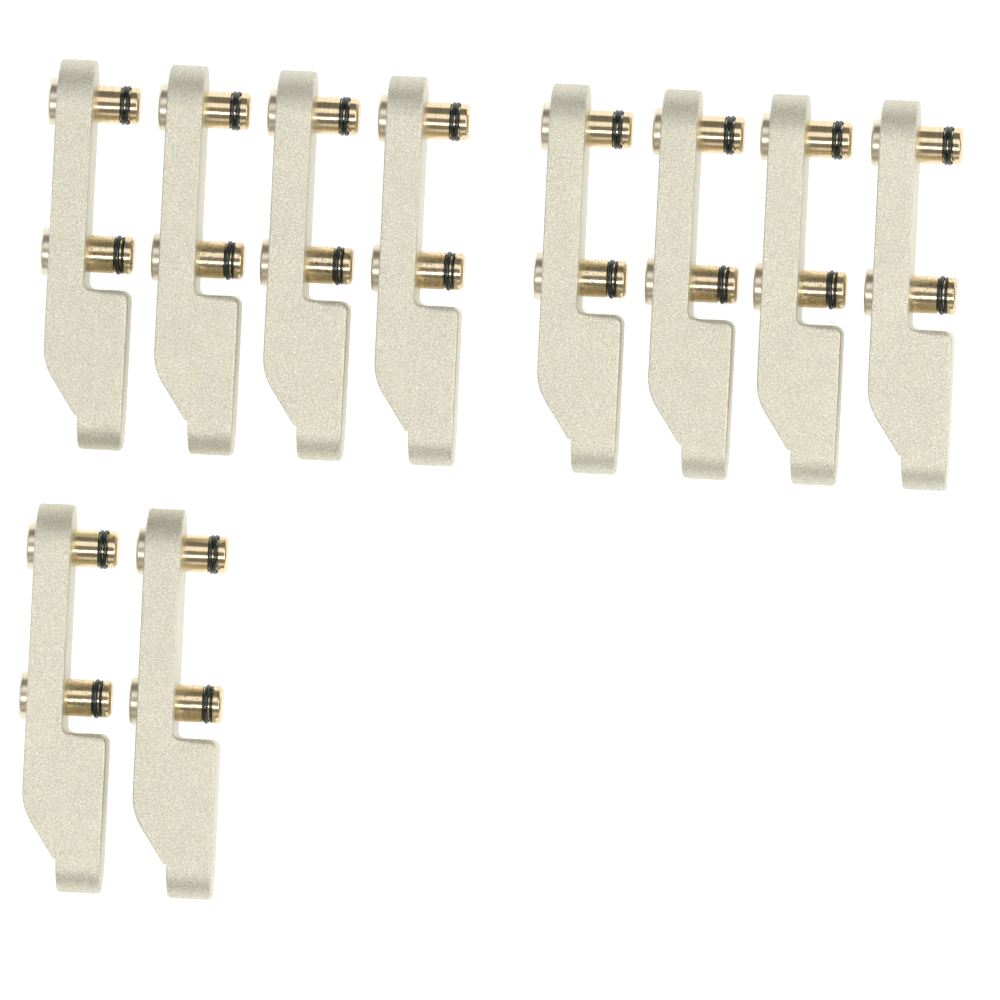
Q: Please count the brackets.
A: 10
